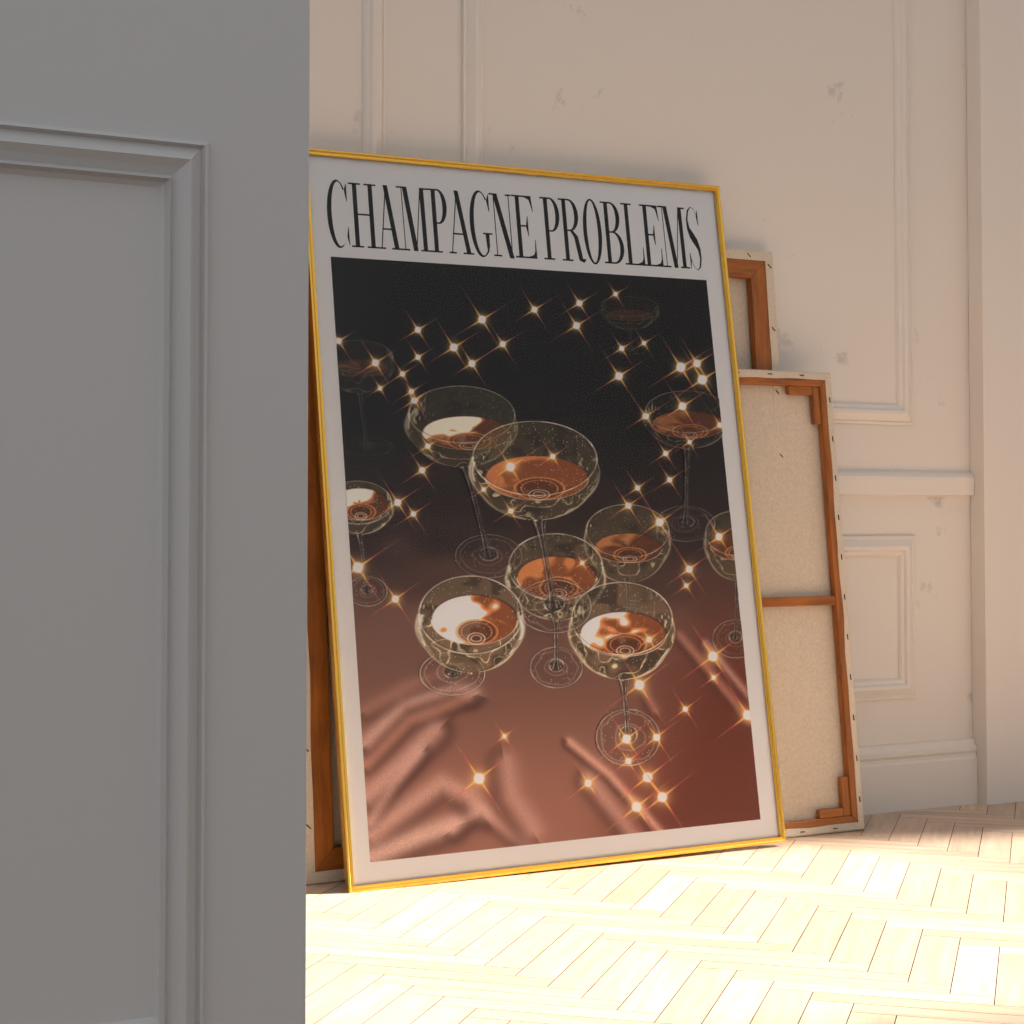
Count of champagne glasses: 11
